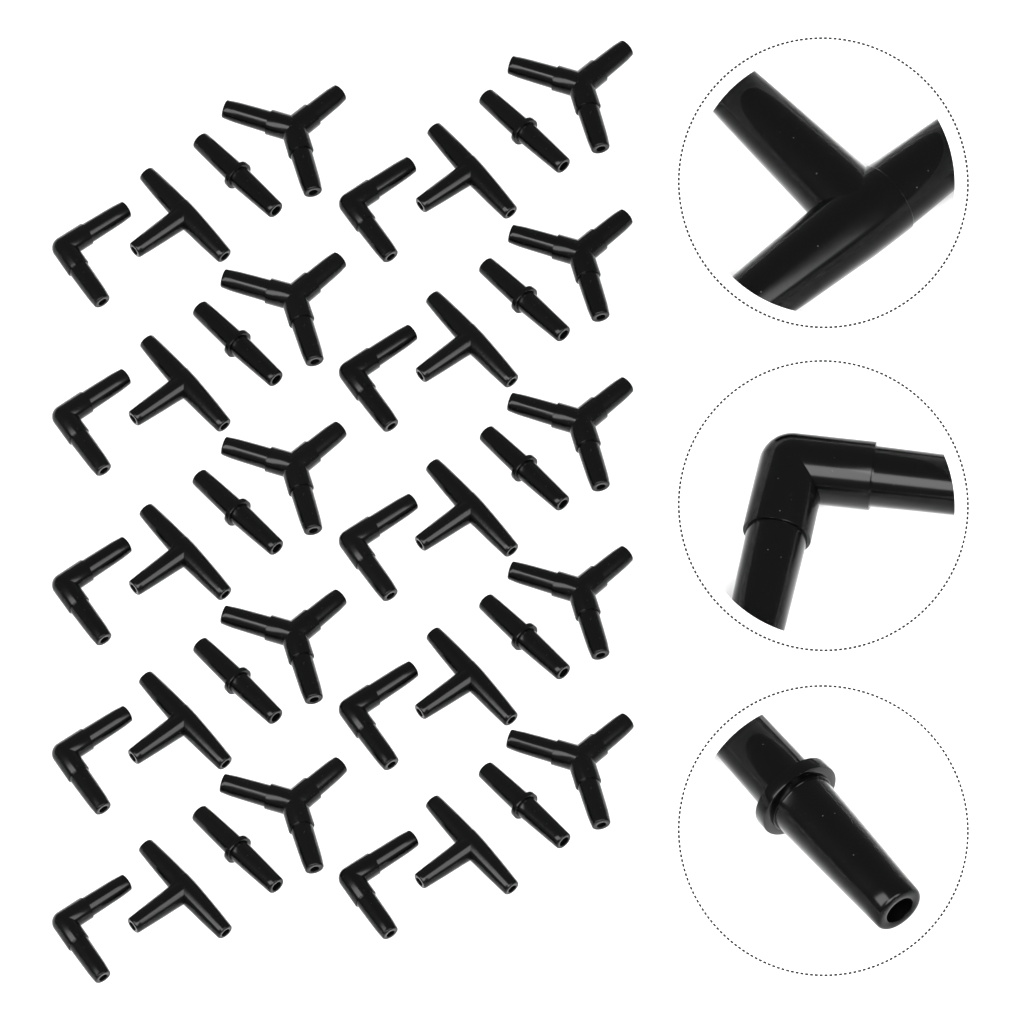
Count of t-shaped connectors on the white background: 11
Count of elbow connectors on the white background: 11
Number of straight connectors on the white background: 11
